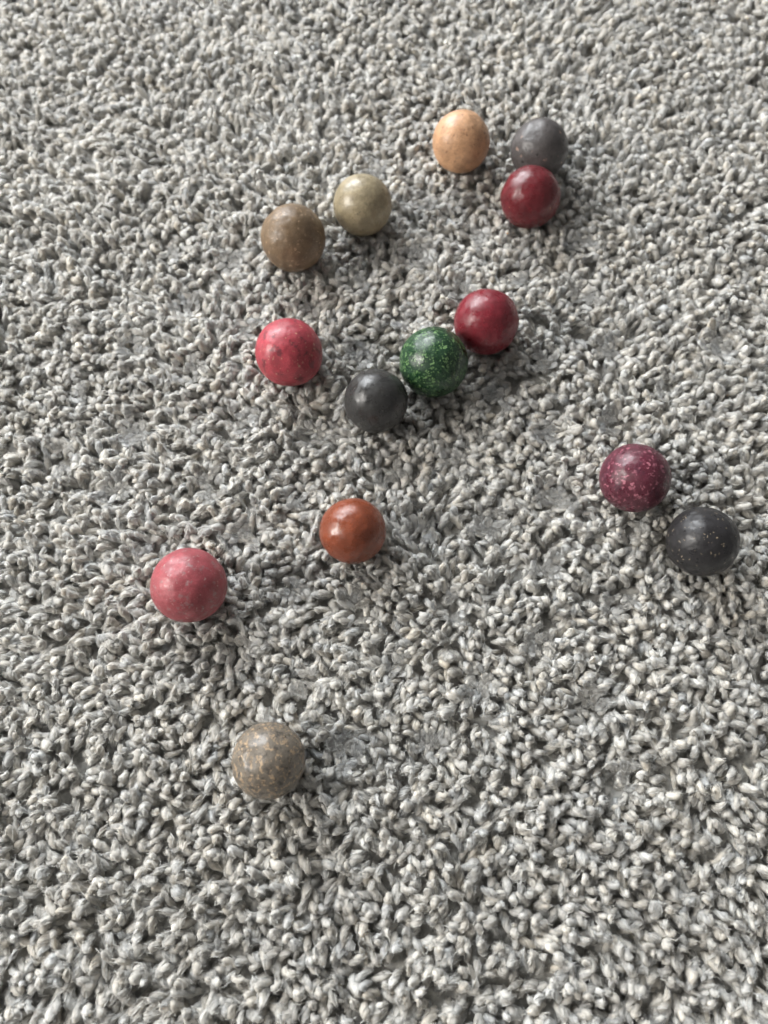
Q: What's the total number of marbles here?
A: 14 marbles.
